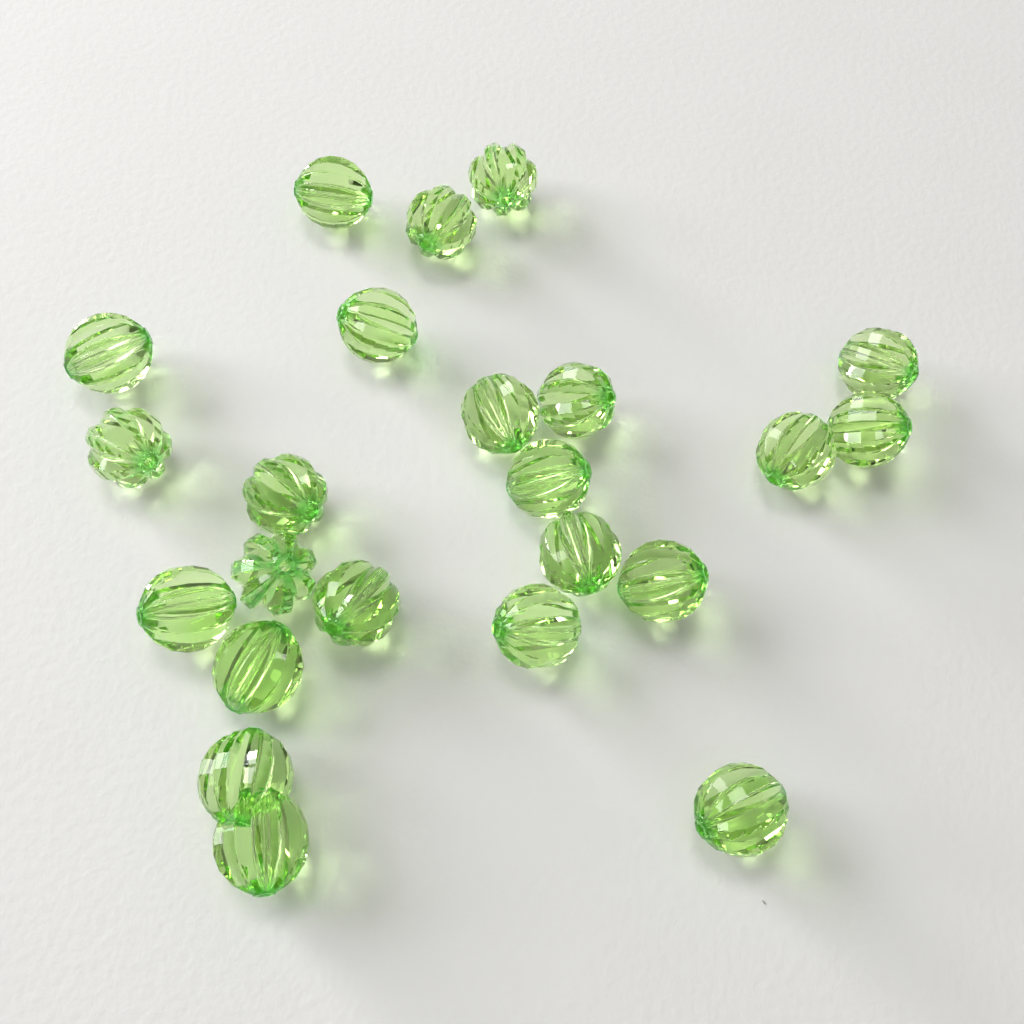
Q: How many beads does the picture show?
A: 23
